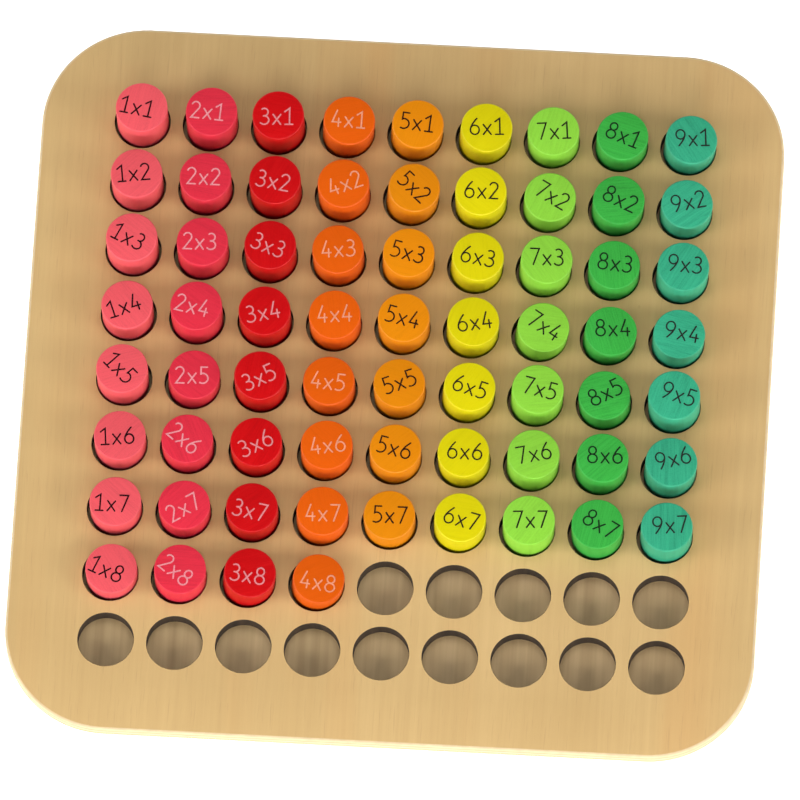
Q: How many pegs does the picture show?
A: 67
